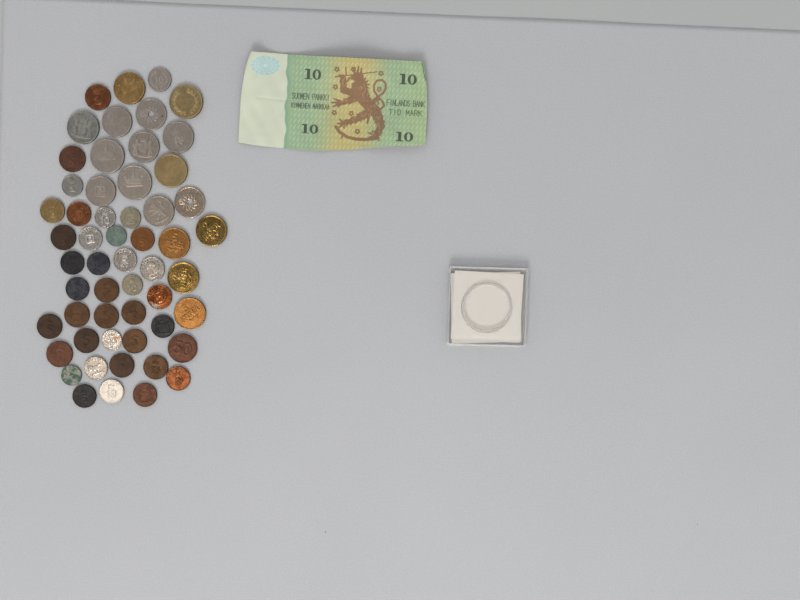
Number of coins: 55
